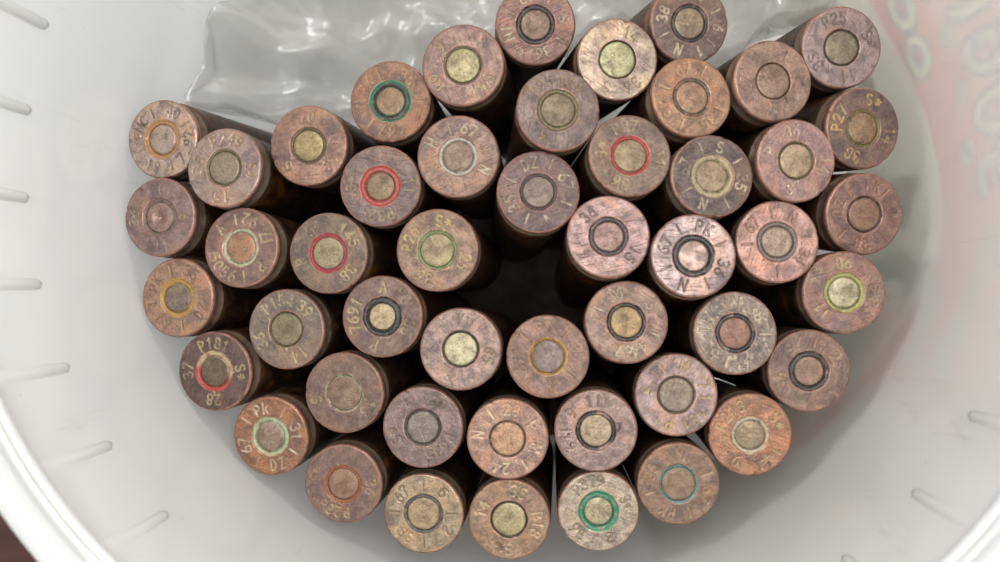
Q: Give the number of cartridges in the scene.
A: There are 49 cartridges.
